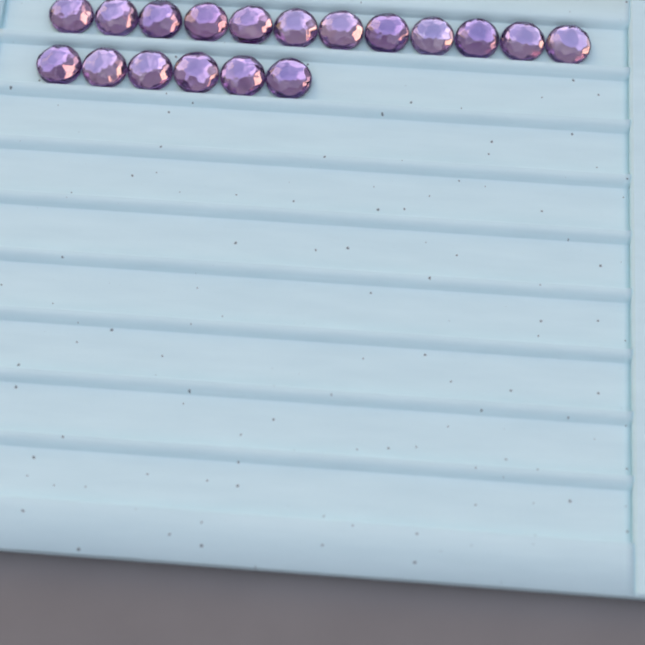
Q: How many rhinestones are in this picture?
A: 18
